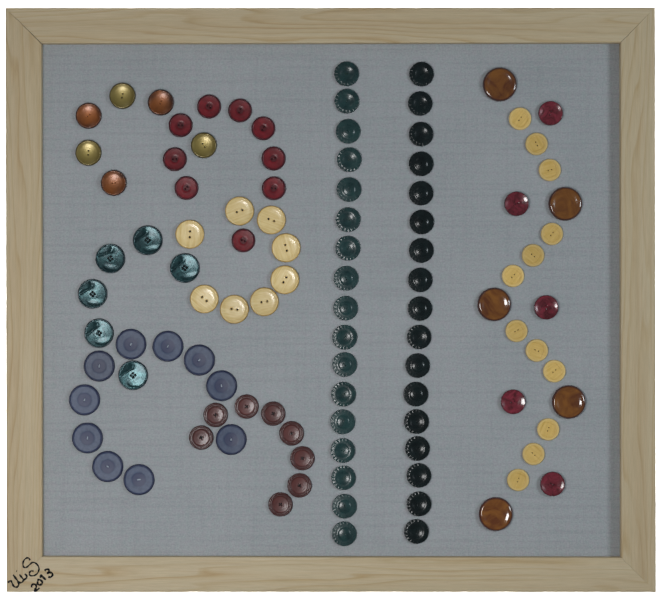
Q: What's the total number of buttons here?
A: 103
